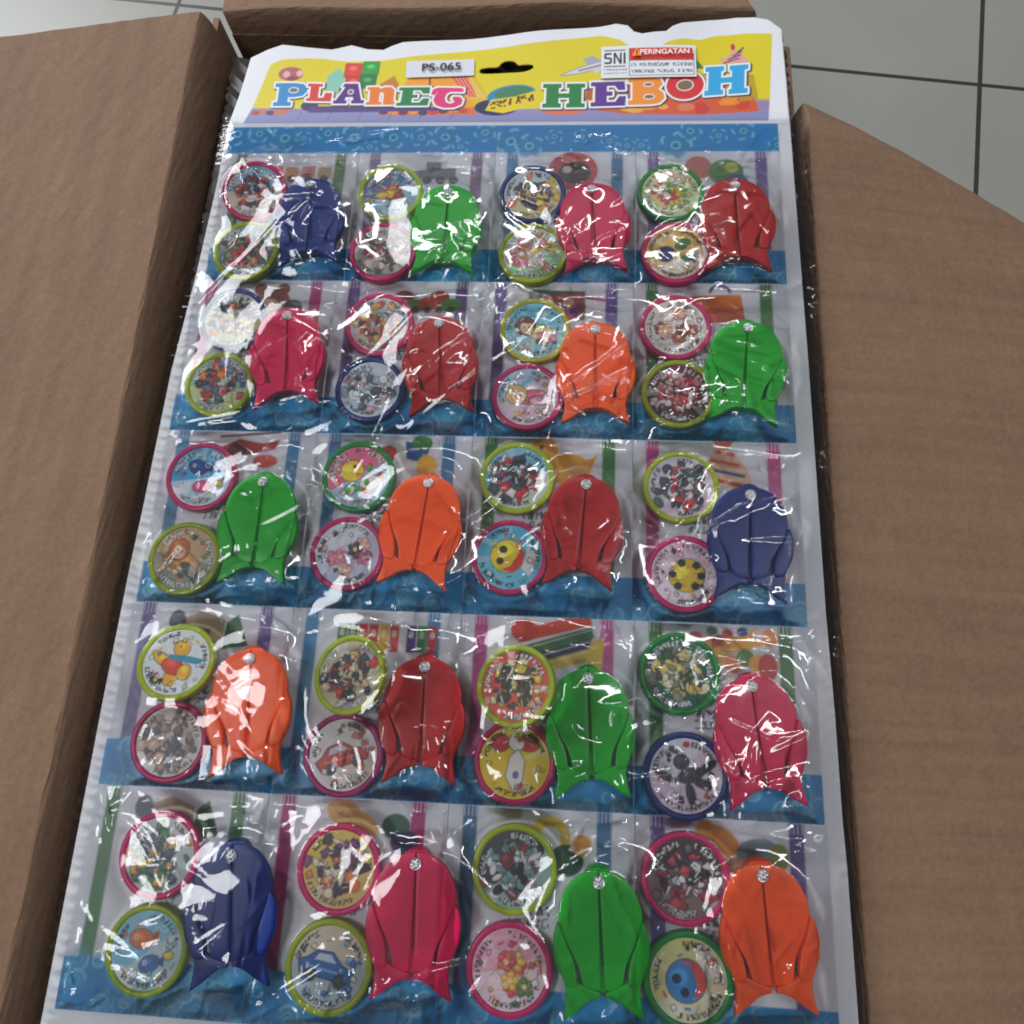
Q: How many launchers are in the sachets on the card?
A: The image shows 20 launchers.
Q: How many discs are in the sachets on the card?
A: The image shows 40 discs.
